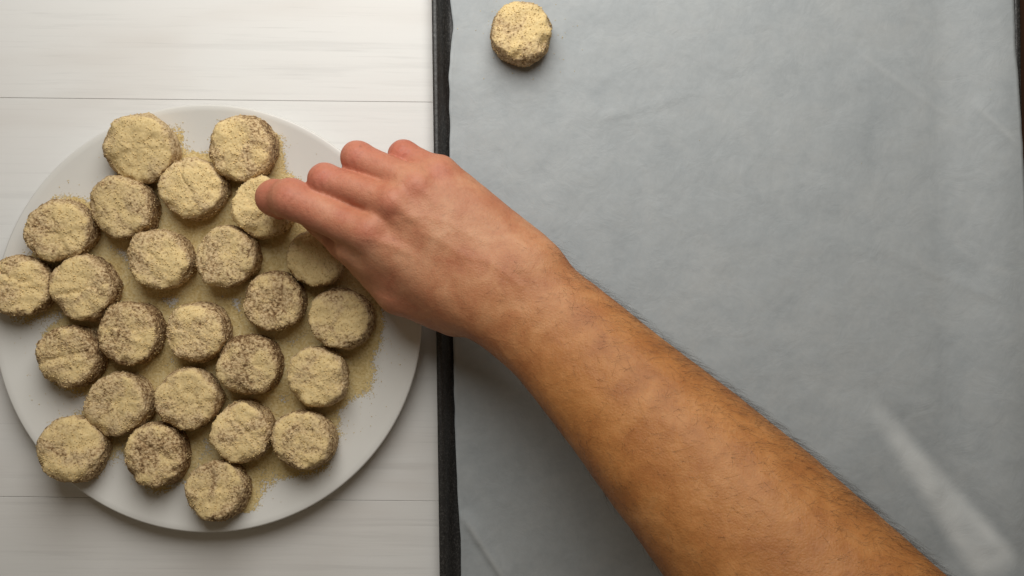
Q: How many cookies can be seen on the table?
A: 26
